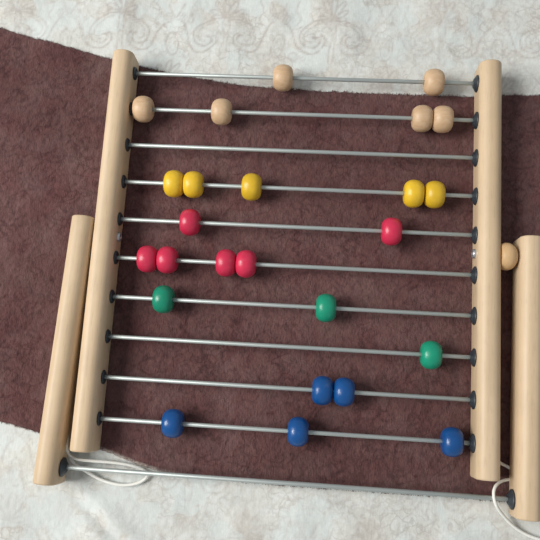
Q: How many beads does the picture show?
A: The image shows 25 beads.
